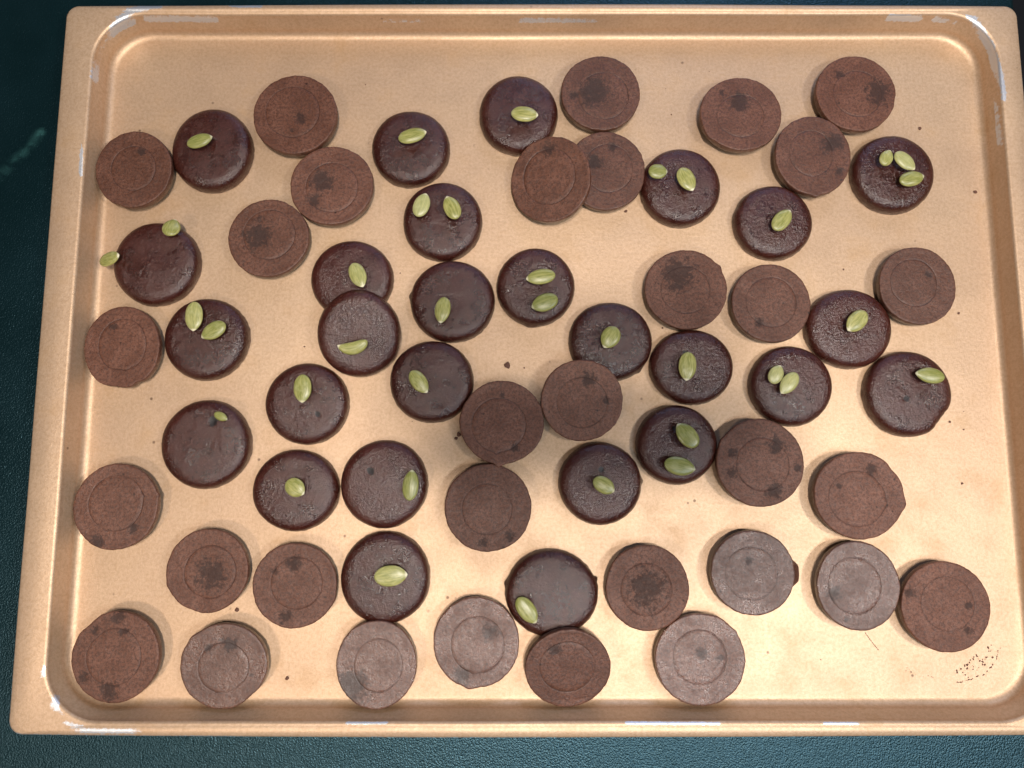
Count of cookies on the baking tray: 59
